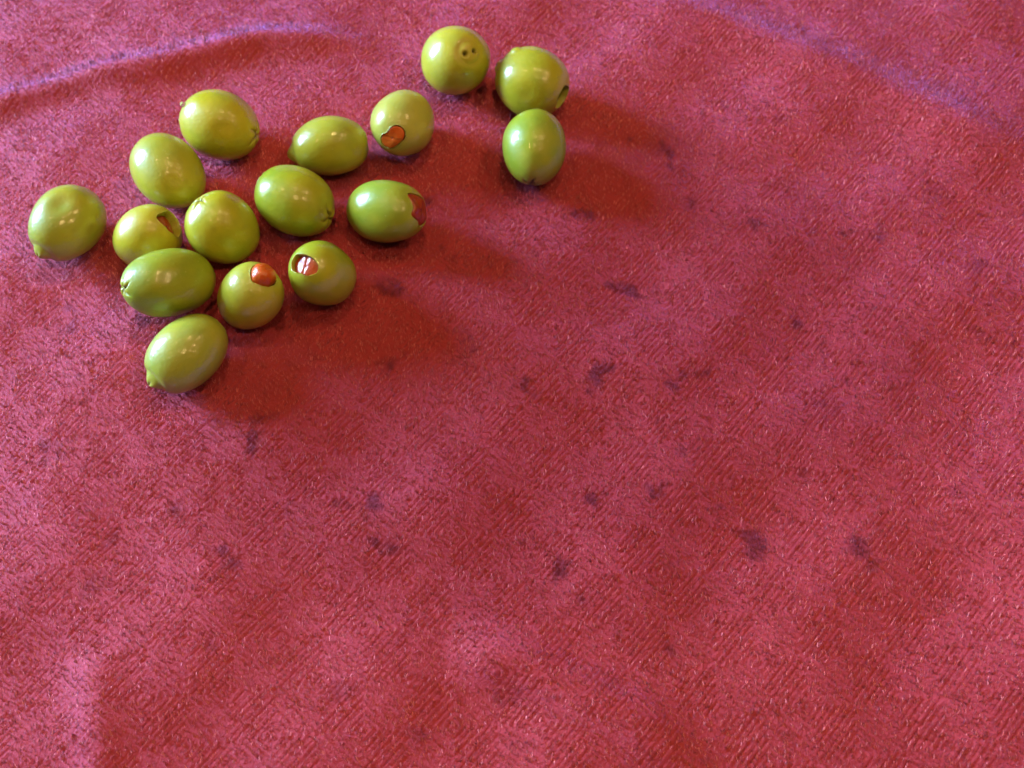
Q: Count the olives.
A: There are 16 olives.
